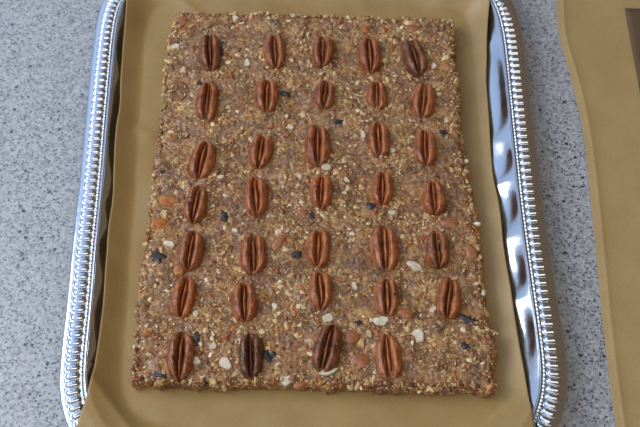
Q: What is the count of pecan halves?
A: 34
